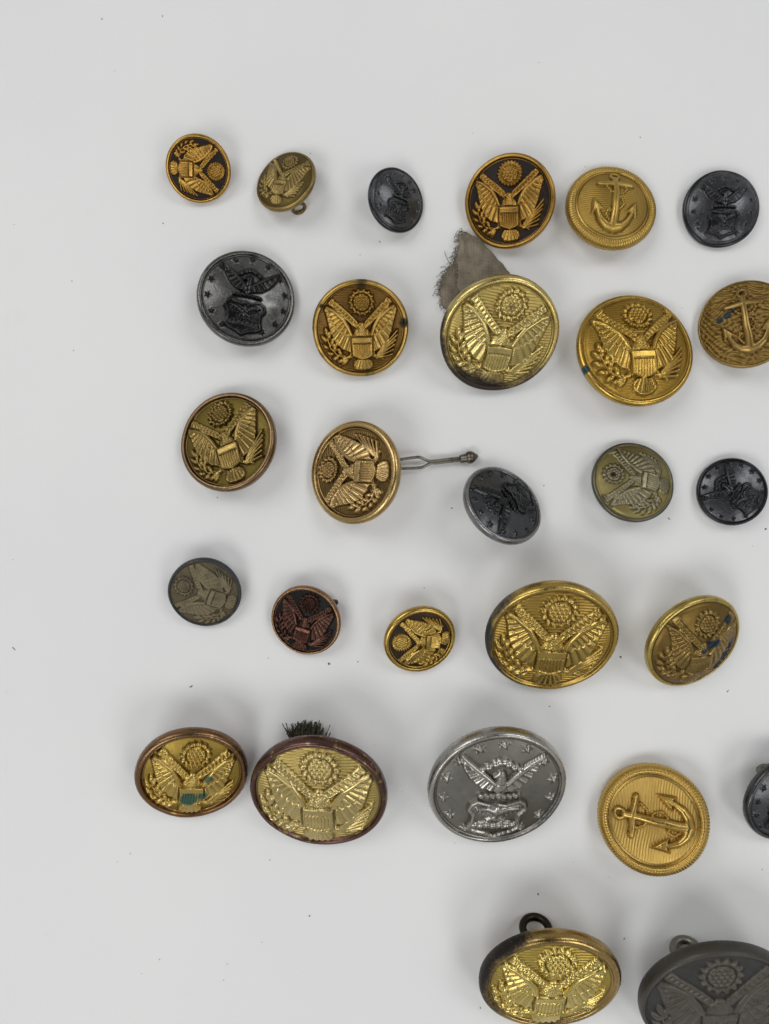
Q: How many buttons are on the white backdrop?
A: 28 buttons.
